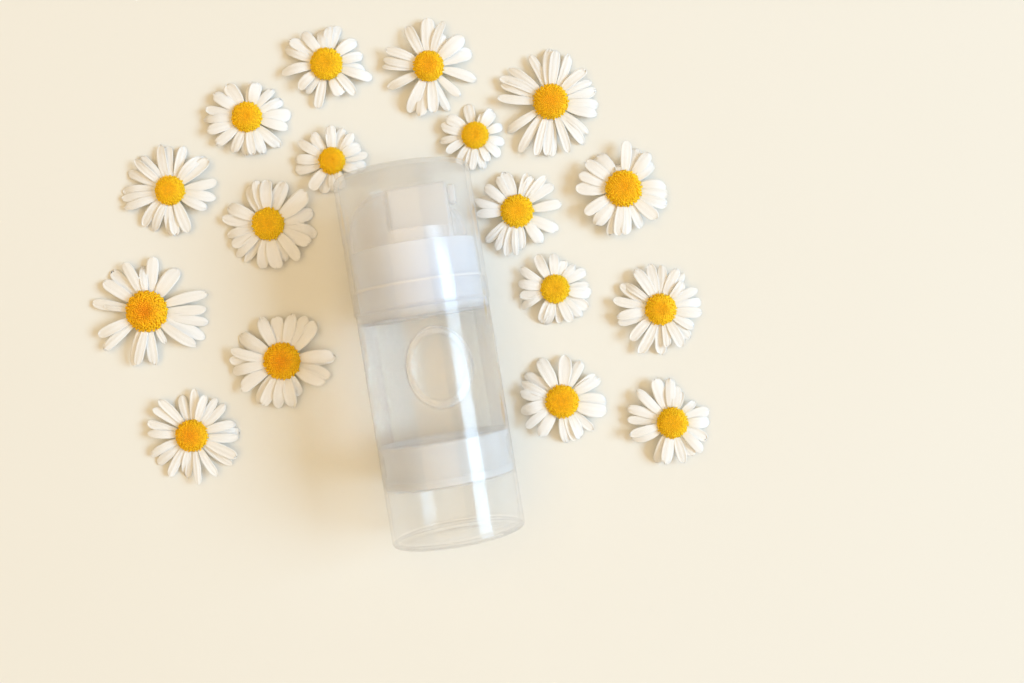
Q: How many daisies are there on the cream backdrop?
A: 17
